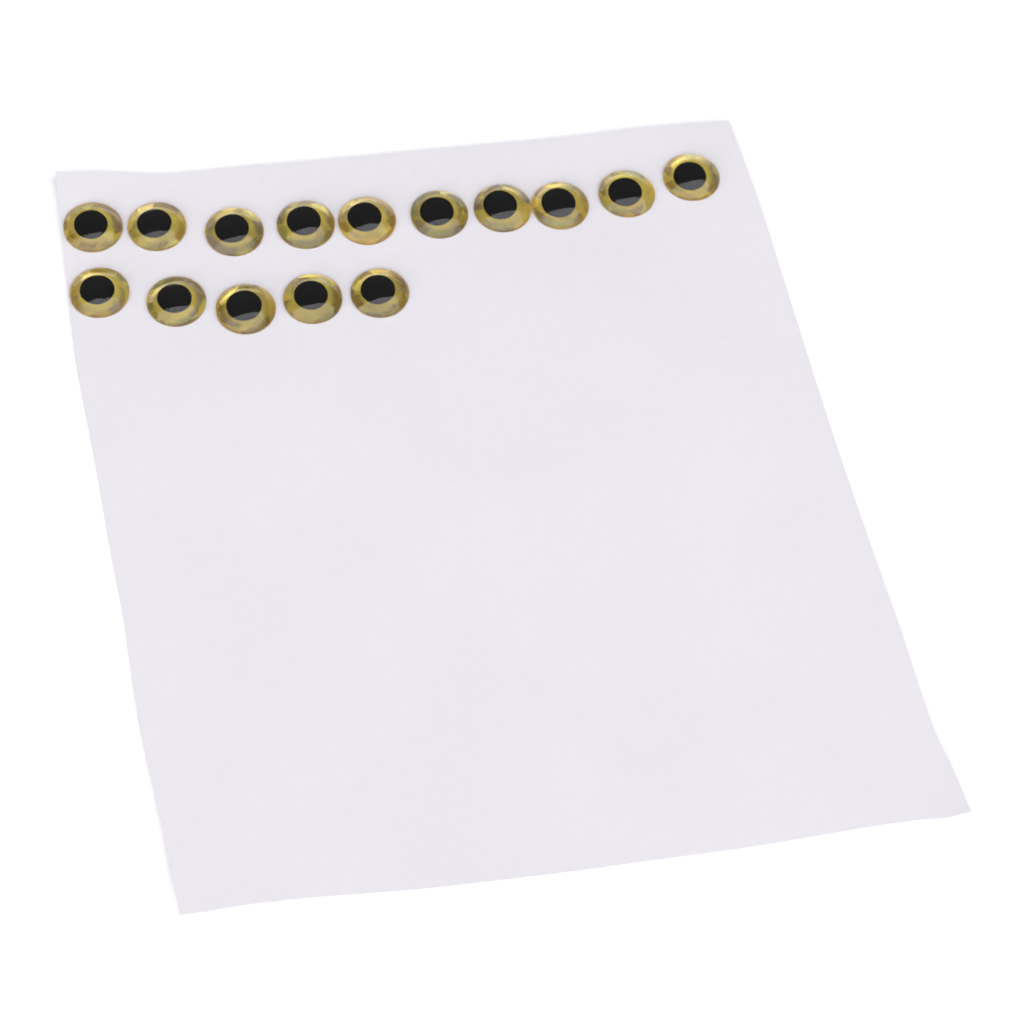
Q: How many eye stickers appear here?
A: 15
